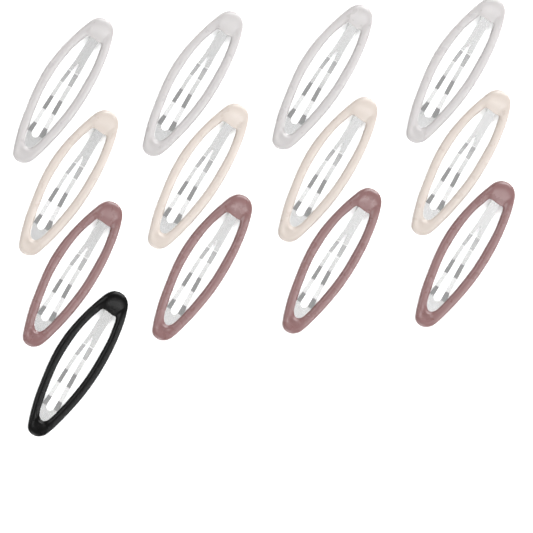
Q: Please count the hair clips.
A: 13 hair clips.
